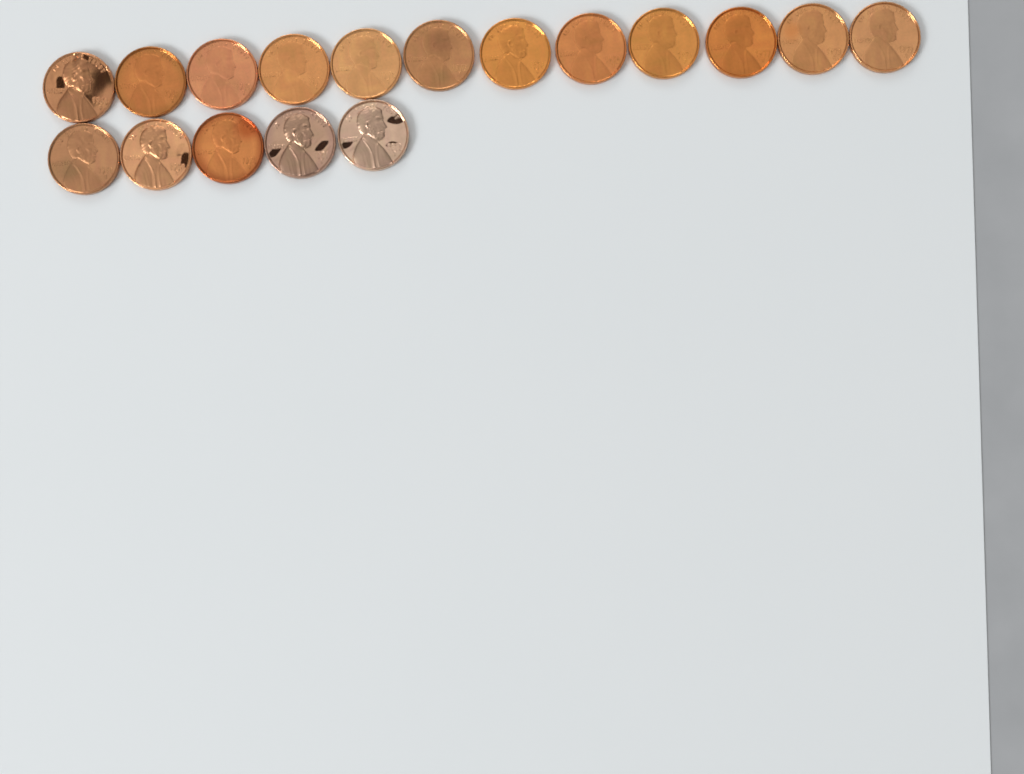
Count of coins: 17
